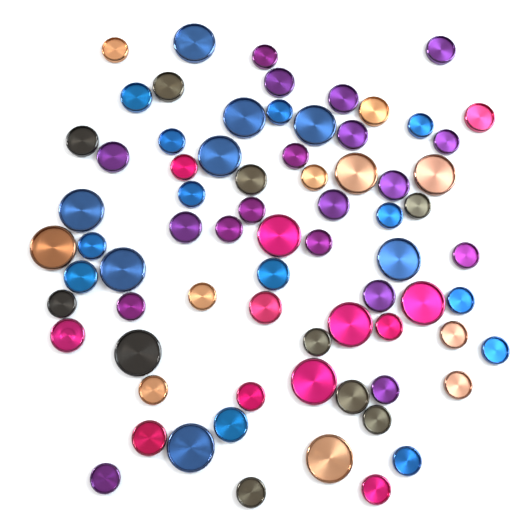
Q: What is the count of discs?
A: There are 73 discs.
